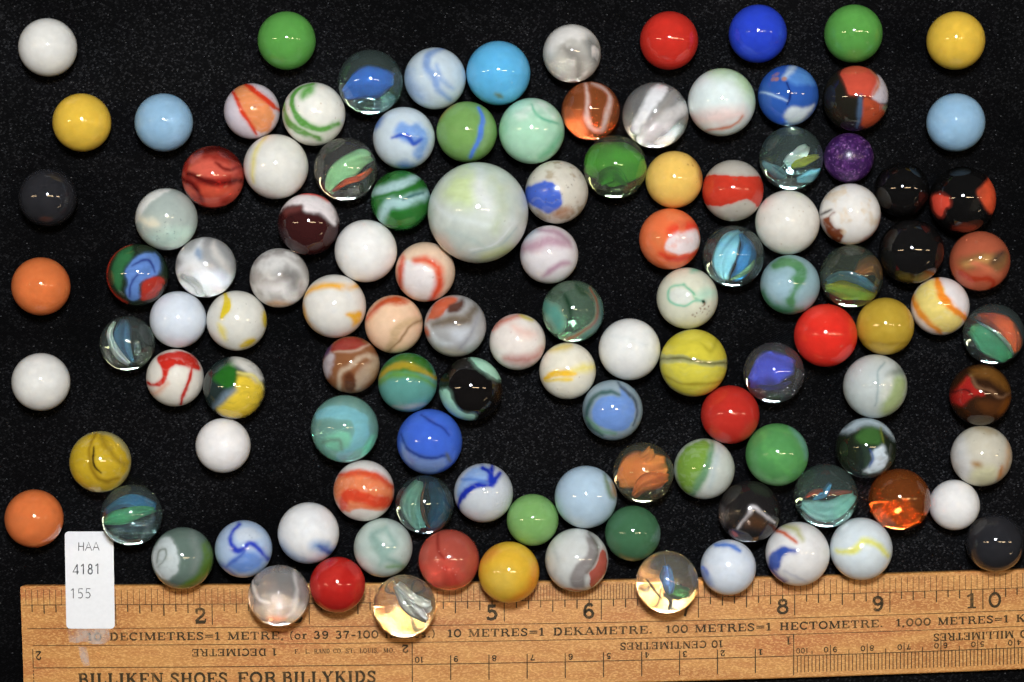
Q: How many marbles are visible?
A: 117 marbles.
